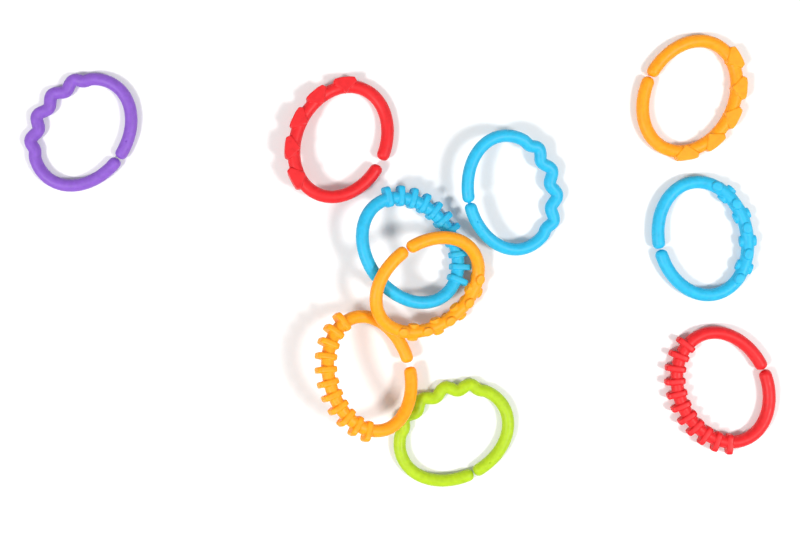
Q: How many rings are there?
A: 10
